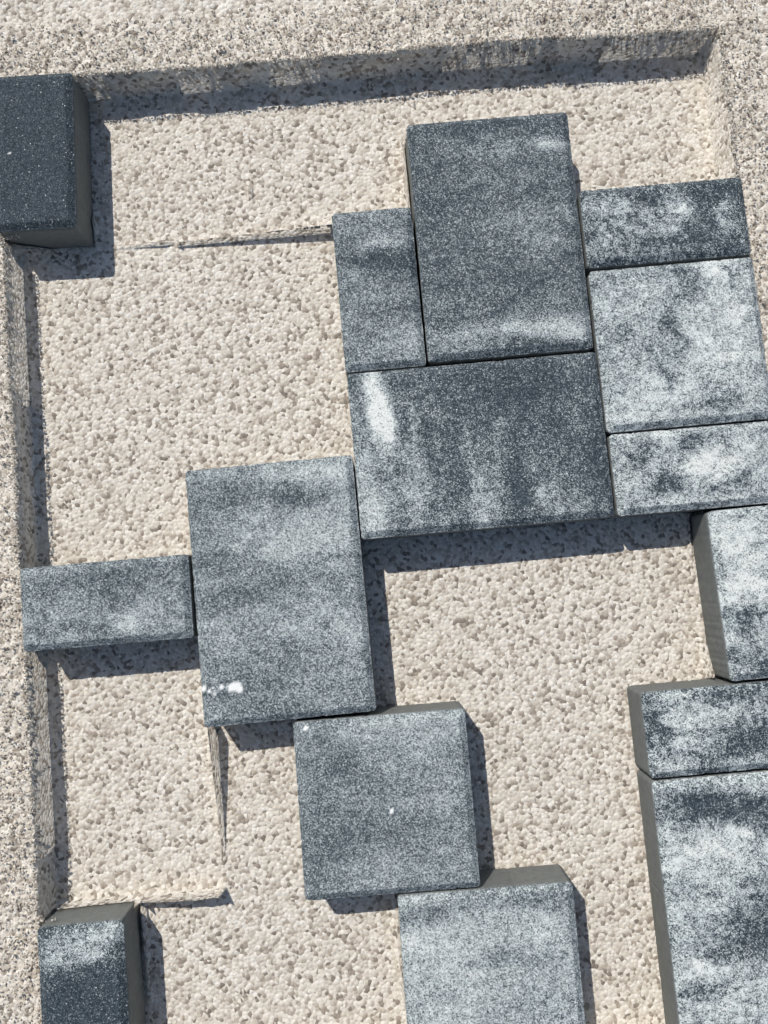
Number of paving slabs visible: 15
